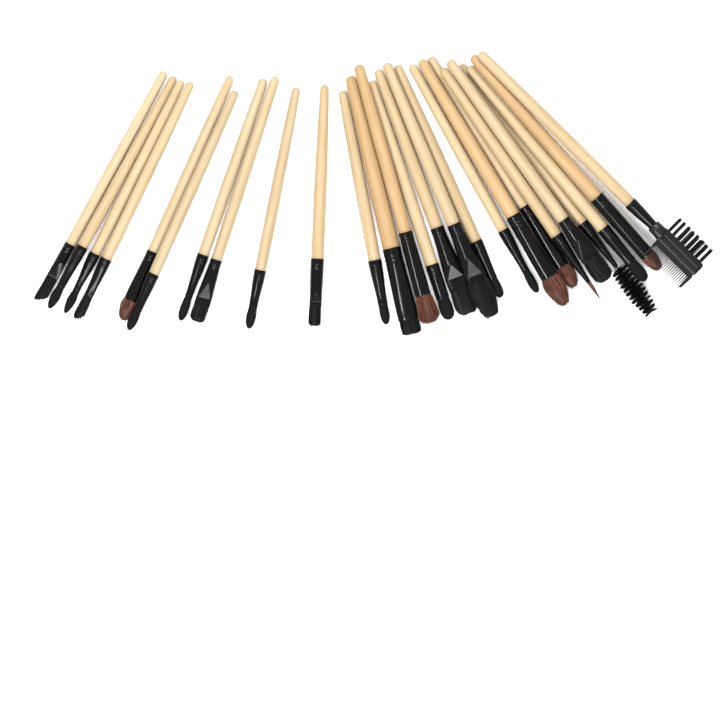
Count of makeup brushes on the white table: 26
